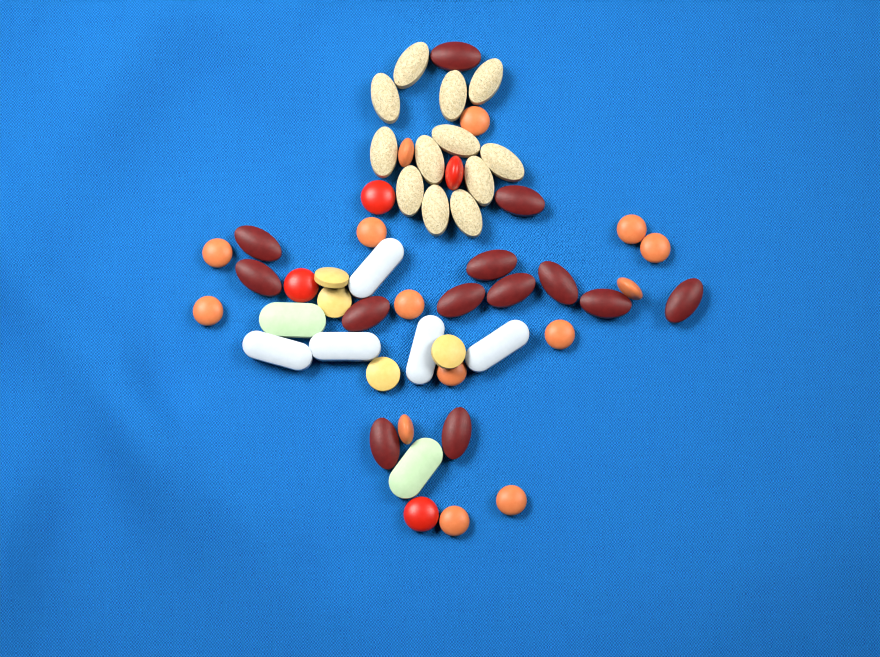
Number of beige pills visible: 12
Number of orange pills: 14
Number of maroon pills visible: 13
